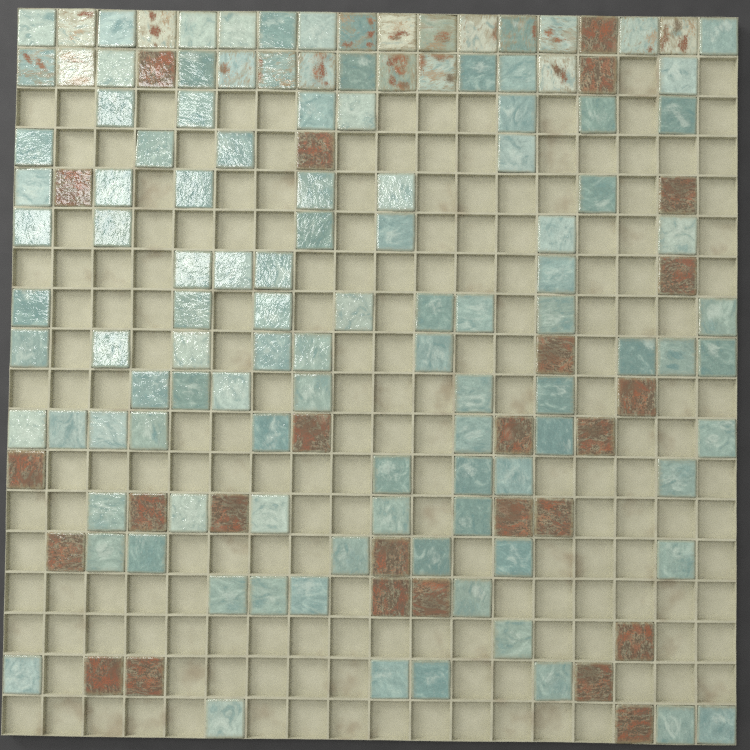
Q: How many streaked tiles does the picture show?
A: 18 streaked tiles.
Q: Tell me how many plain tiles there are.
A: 98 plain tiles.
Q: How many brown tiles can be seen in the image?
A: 26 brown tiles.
